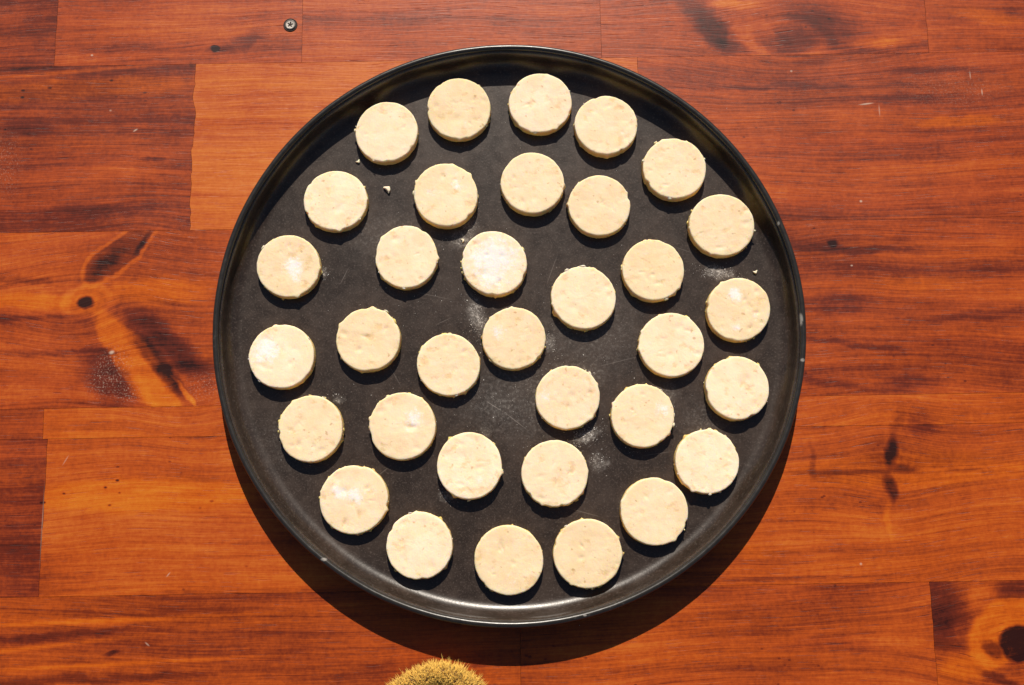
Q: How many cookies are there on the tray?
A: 34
